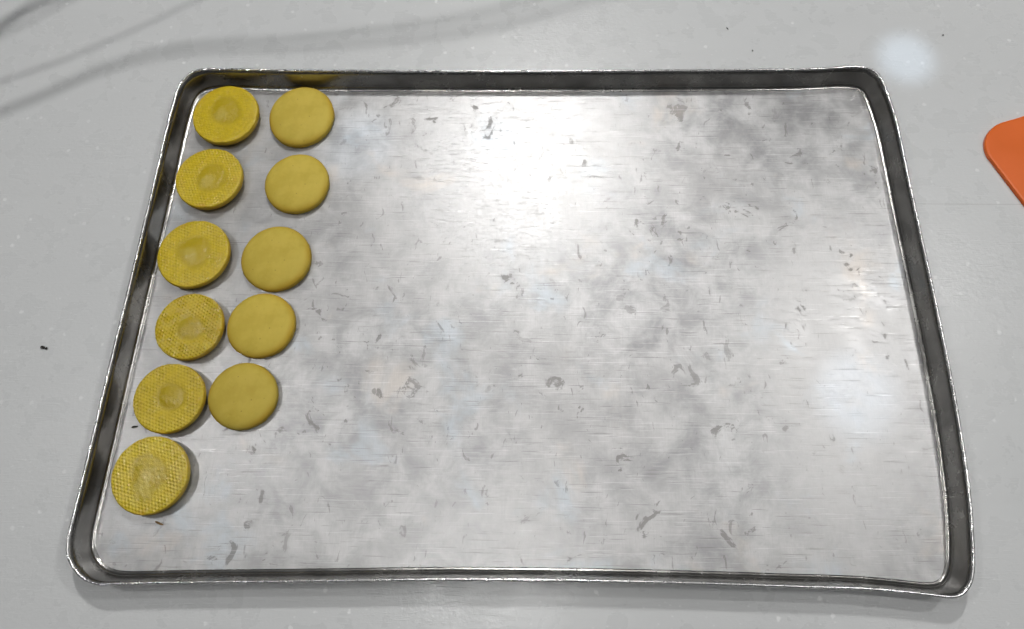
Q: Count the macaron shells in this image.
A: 11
